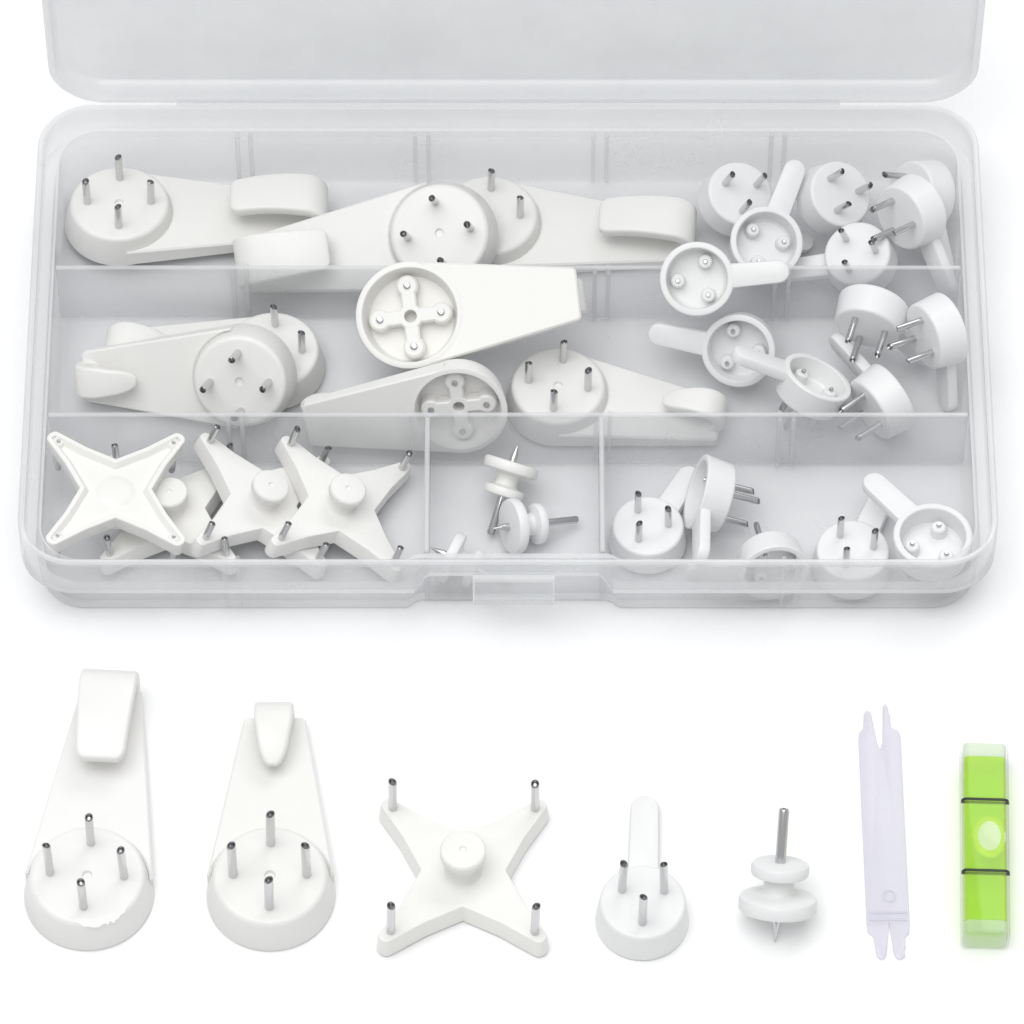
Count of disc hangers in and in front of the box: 18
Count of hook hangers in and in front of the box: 10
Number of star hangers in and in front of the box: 5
